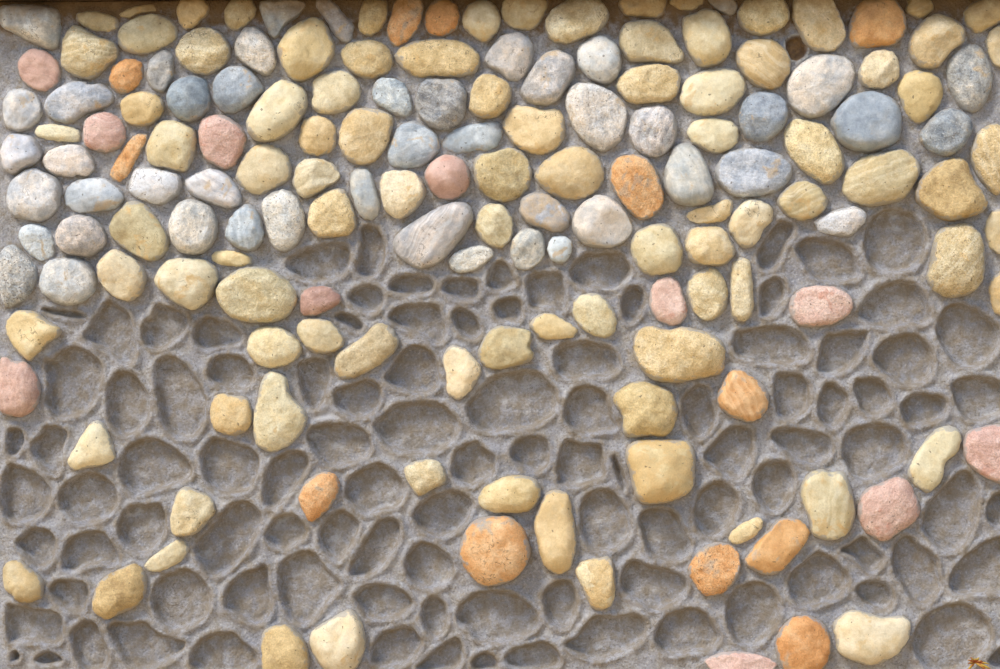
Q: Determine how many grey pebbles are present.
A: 47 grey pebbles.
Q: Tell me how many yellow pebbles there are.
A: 93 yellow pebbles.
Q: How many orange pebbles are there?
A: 12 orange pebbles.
